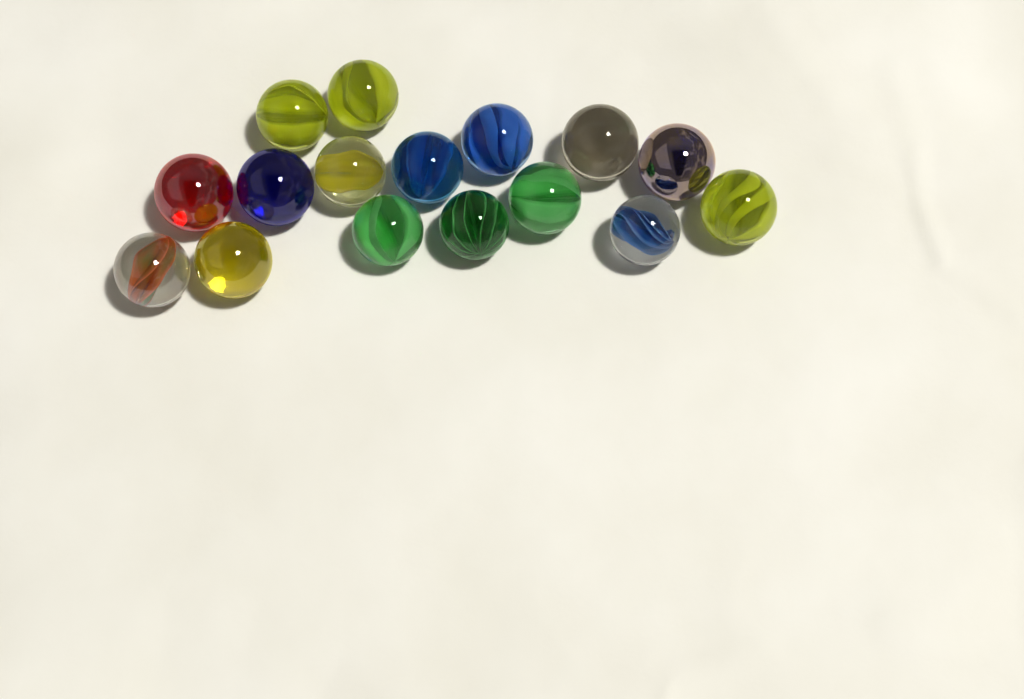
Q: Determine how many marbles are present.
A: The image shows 16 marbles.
